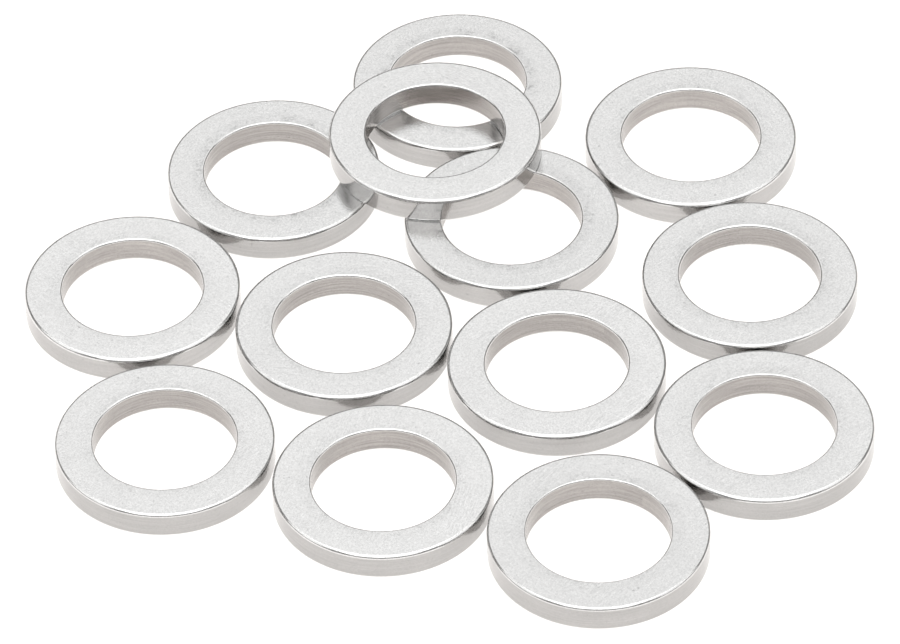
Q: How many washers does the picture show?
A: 13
